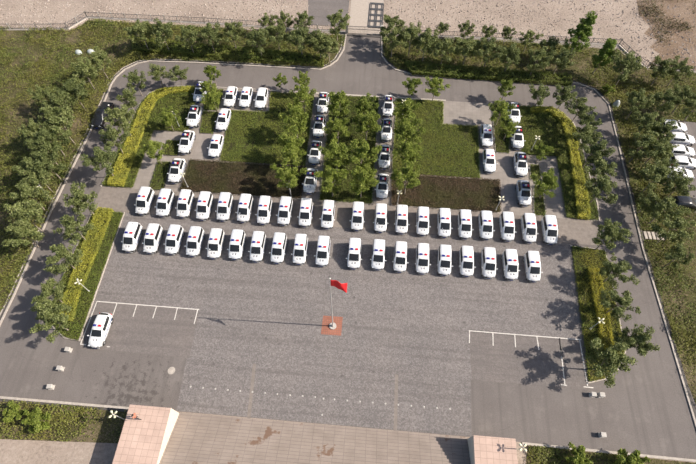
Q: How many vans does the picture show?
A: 39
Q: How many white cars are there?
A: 29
